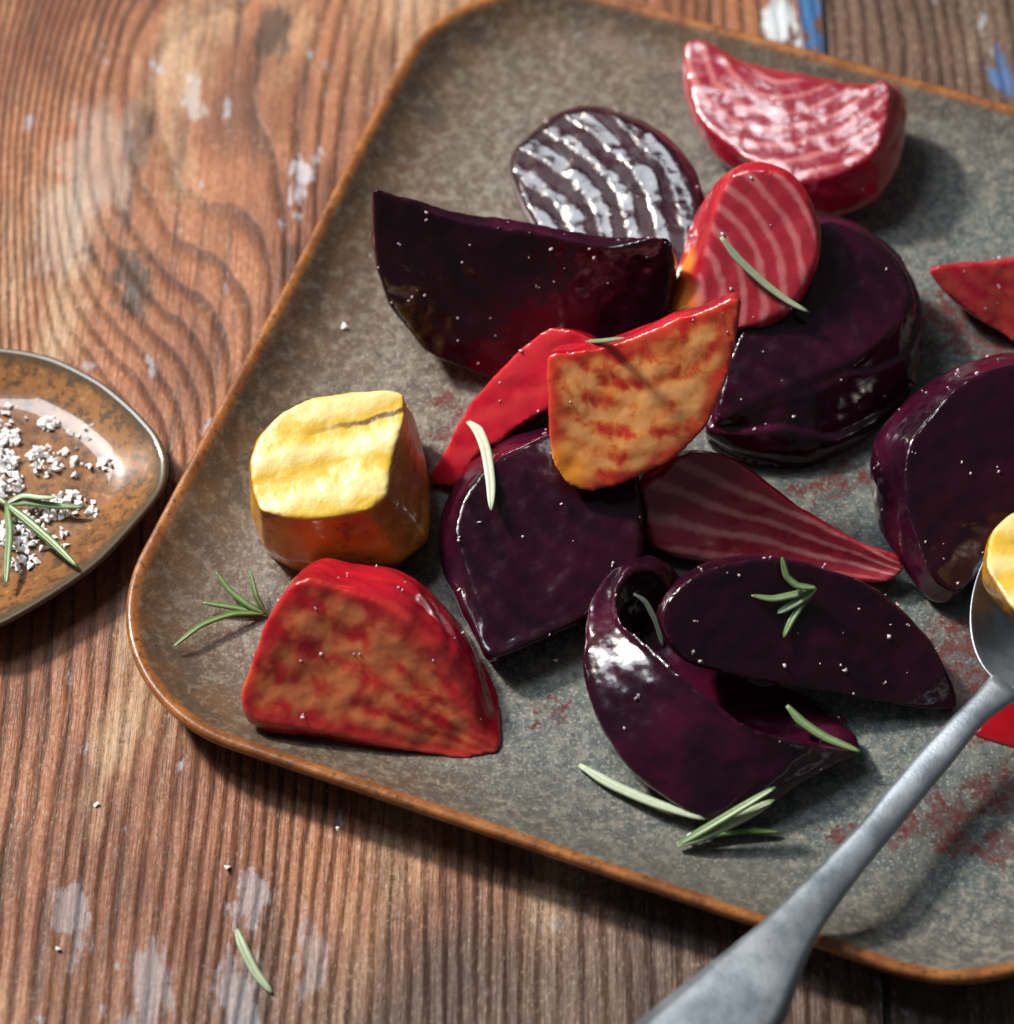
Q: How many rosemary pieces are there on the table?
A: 11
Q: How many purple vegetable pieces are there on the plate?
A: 7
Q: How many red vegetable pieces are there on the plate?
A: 7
